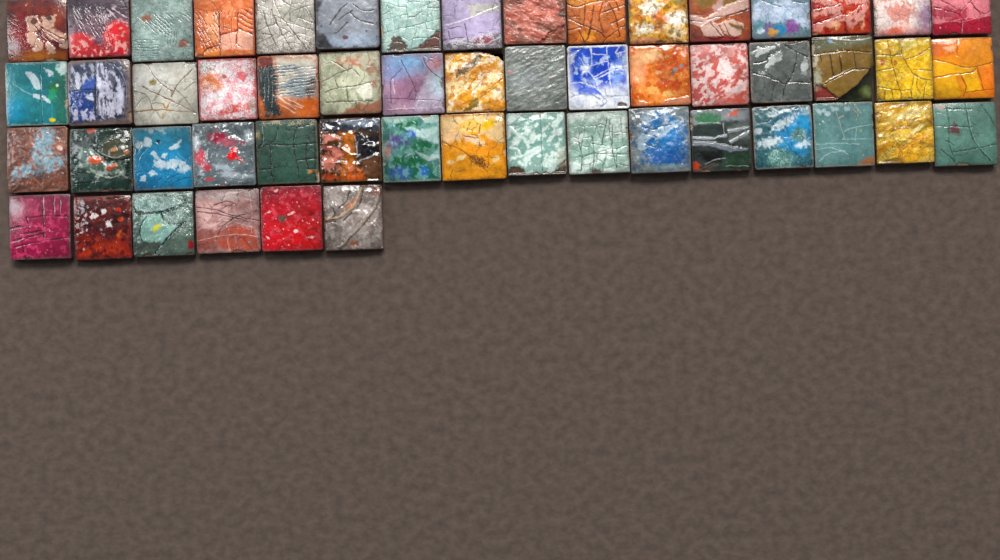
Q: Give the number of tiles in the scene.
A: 54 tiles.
